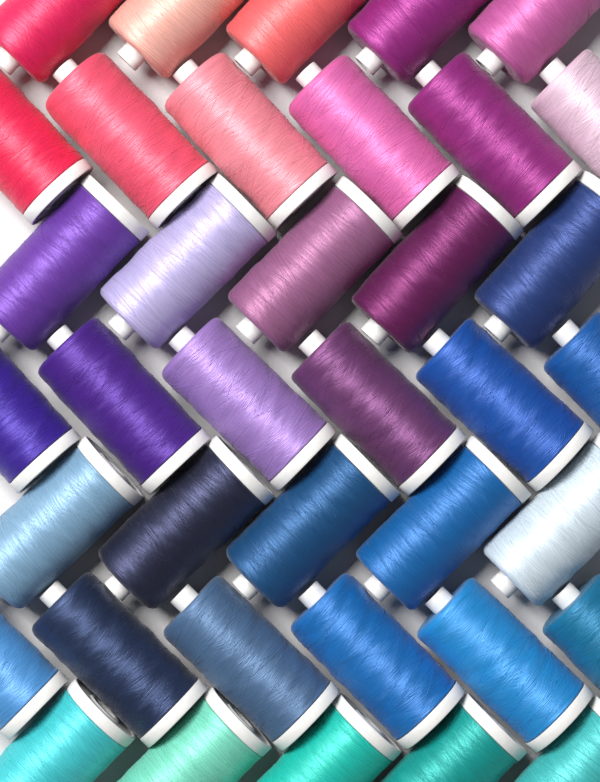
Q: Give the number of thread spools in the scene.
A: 38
